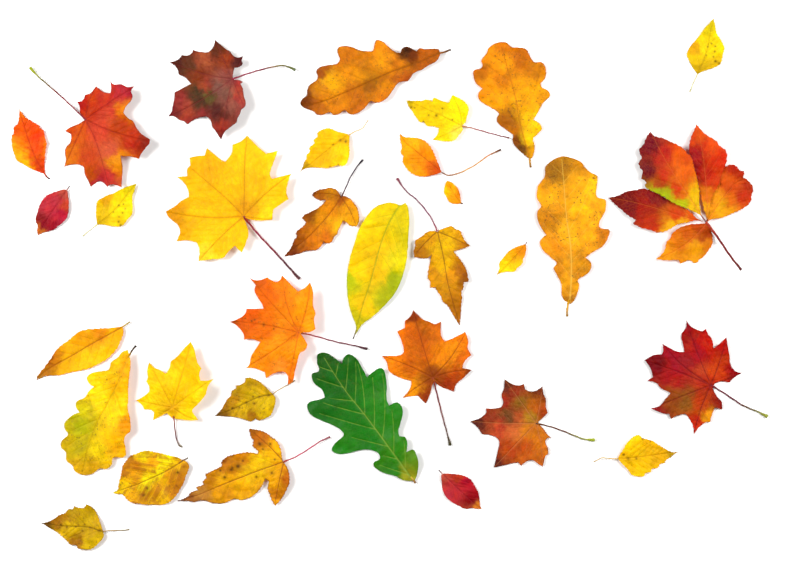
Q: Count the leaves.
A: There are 33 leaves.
